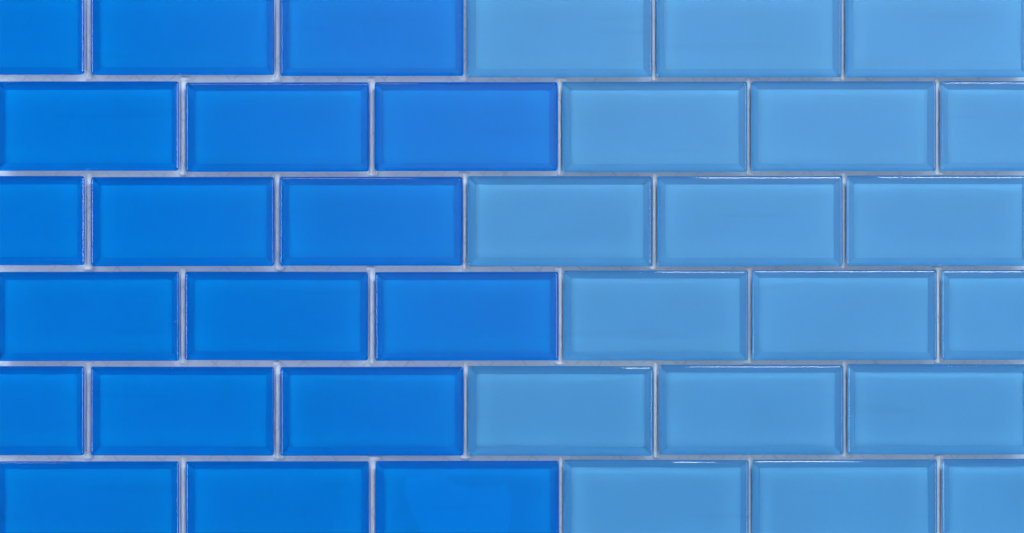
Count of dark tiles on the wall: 18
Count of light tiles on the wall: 18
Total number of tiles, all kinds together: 36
